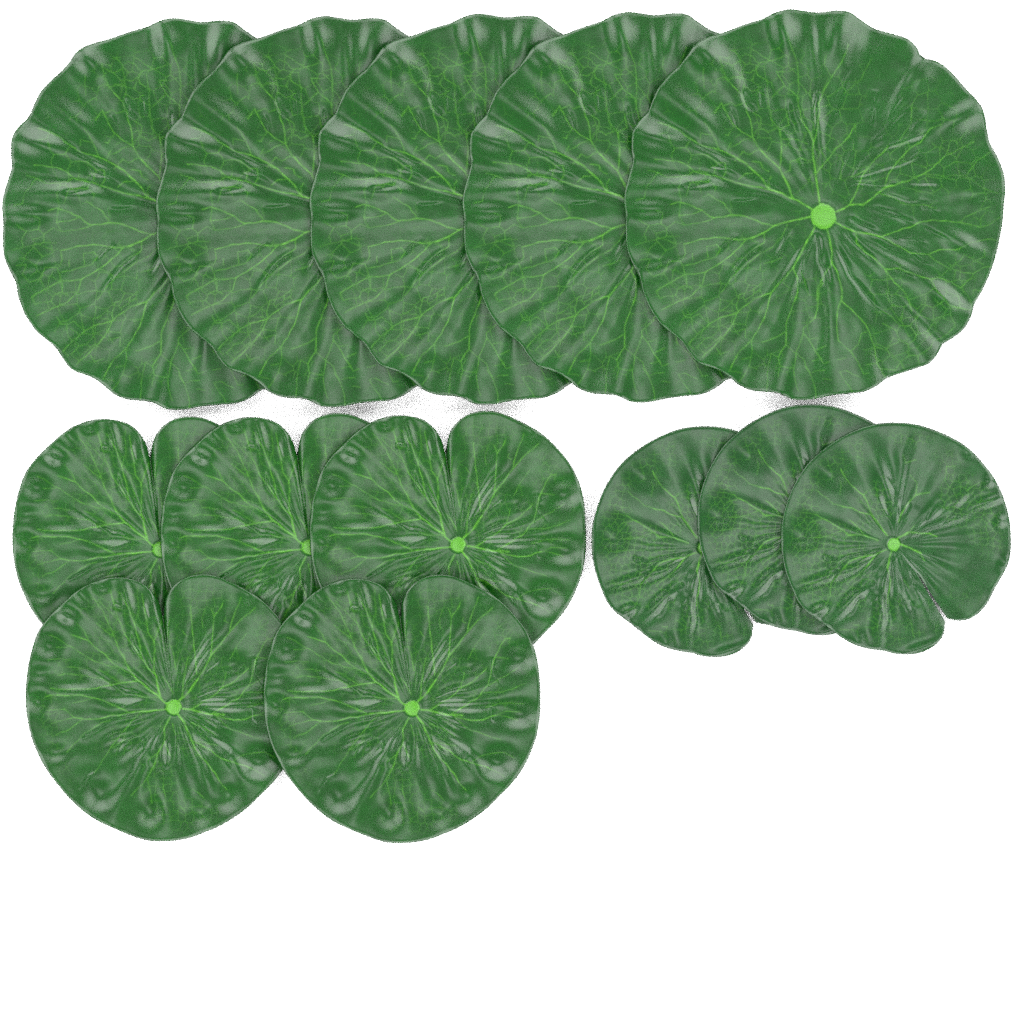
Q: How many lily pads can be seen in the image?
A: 13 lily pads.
